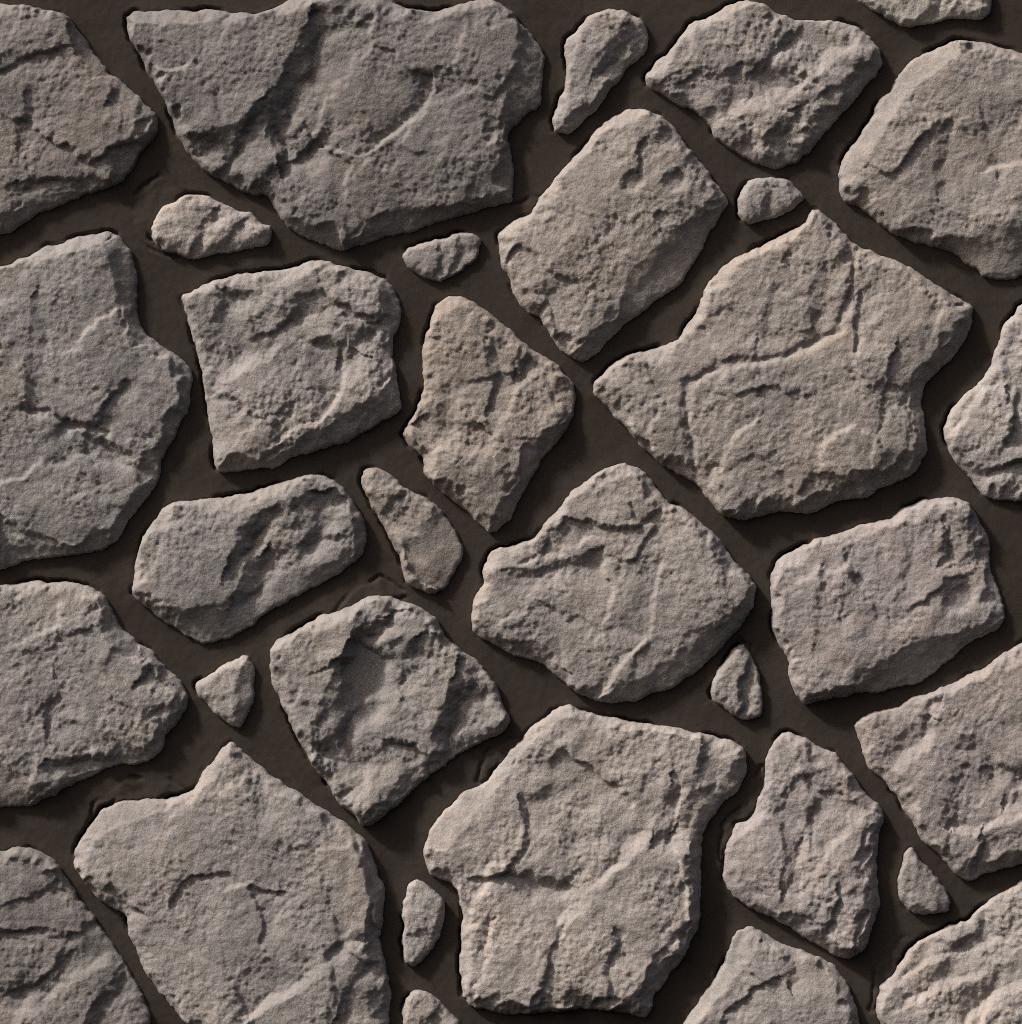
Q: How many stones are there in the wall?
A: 33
